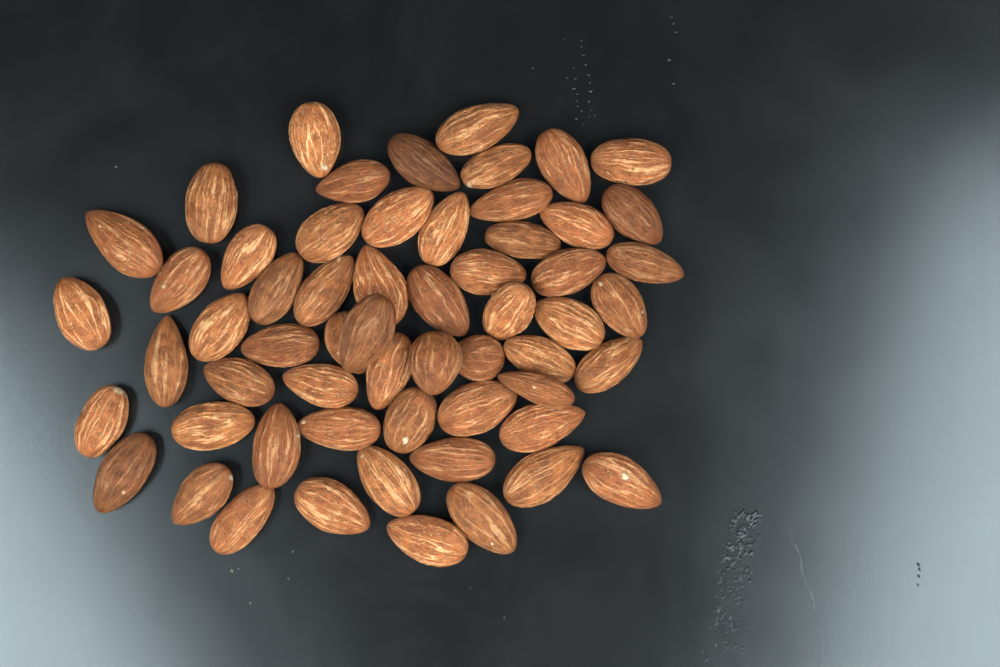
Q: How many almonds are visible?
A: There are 59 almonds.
